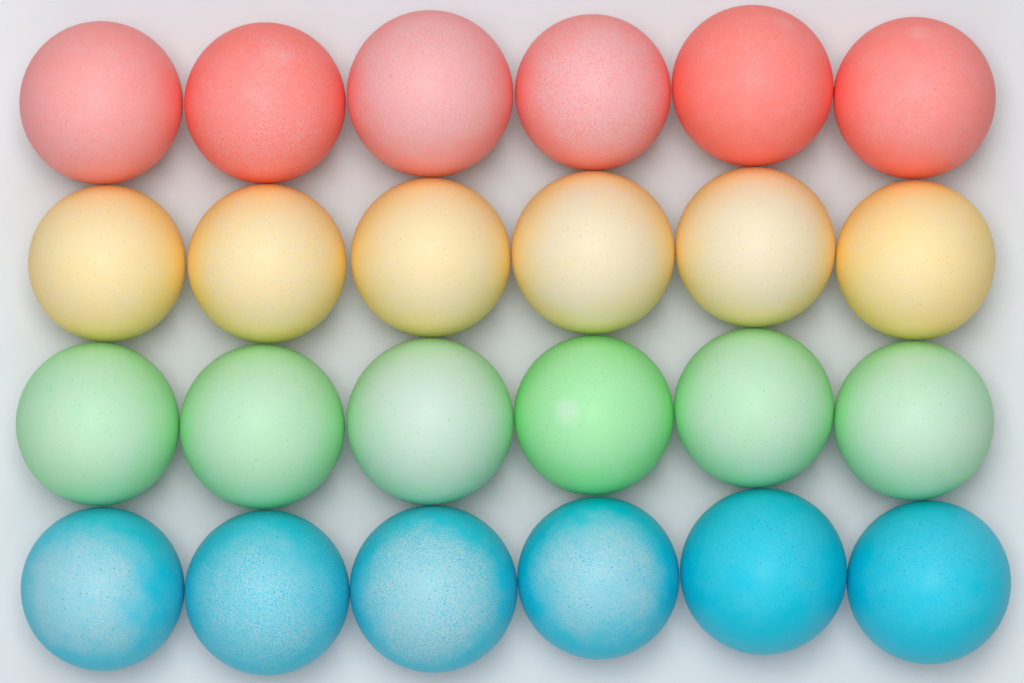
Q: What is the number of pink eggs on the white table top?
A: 6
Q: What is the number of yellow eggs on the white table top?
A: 6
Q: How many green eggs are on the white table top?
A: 6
